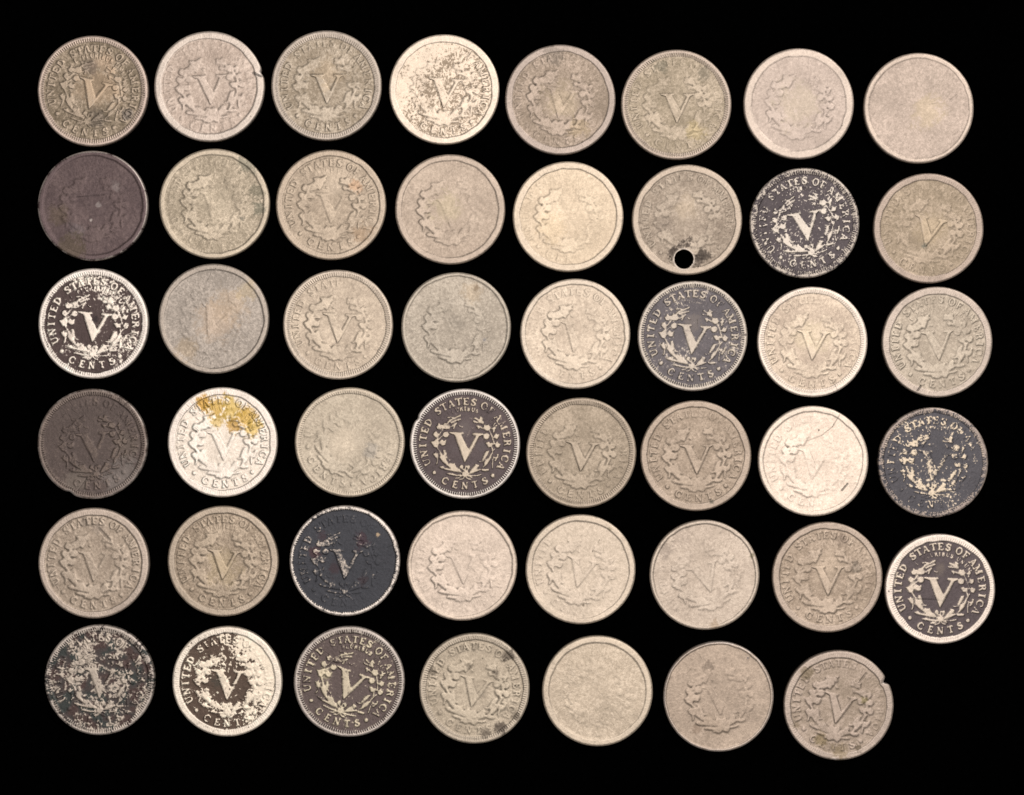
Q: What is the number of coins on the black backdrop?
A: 47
